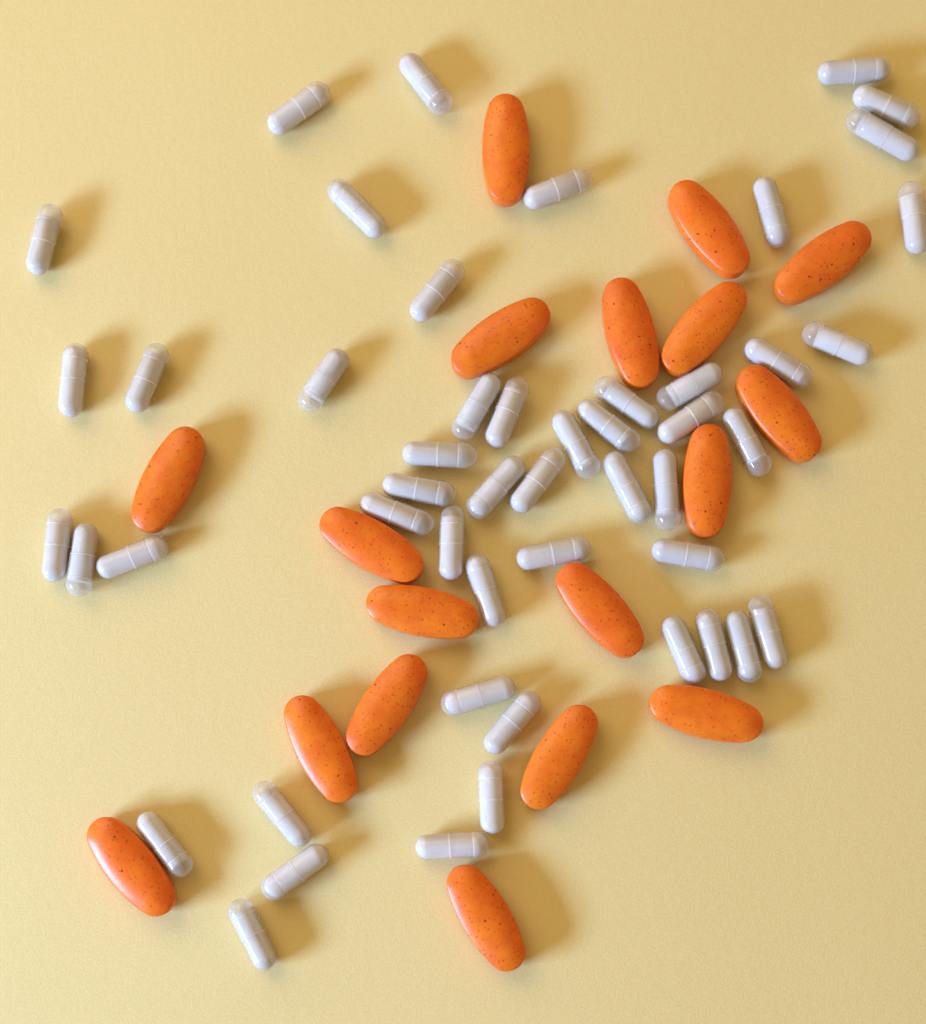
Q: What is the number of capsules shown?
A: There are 50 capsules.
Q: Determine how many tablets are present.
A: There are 18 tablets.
